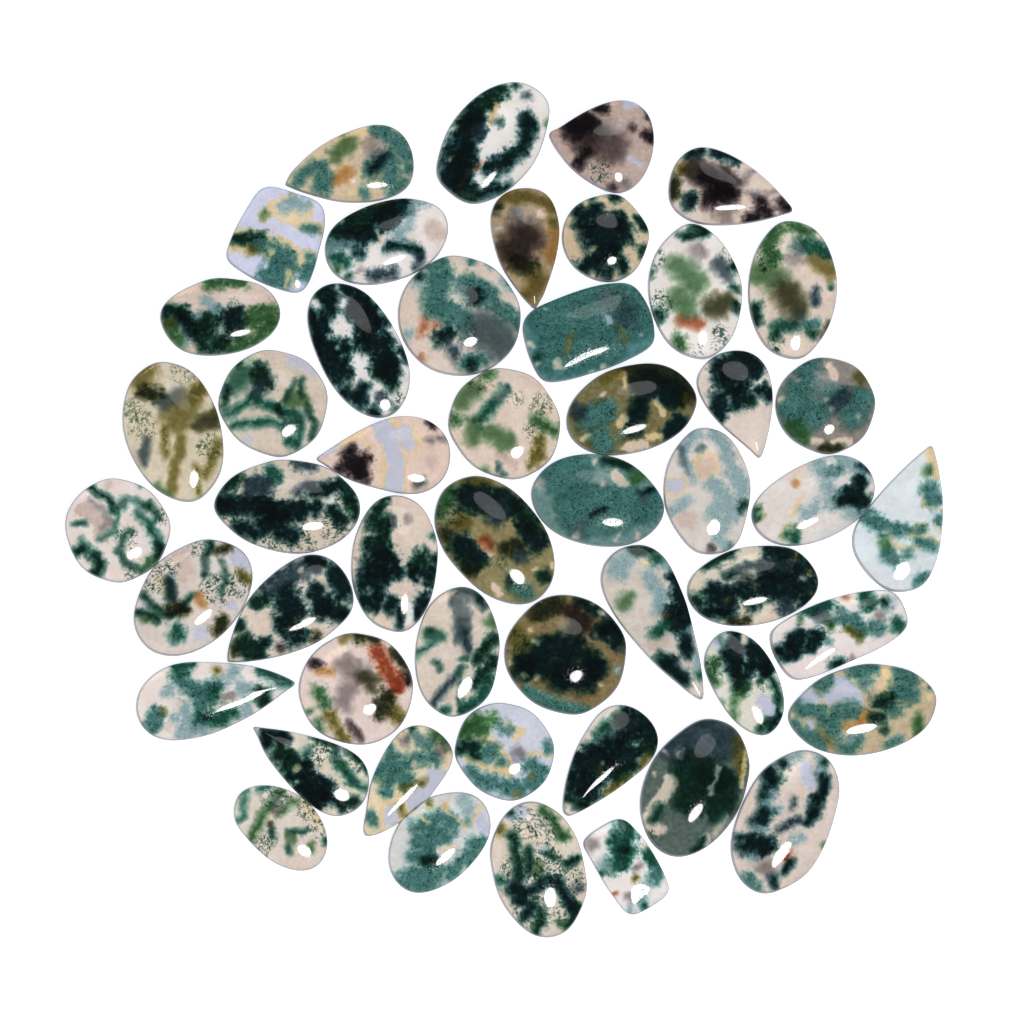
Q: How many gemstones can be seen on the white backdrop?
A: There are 50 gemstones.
